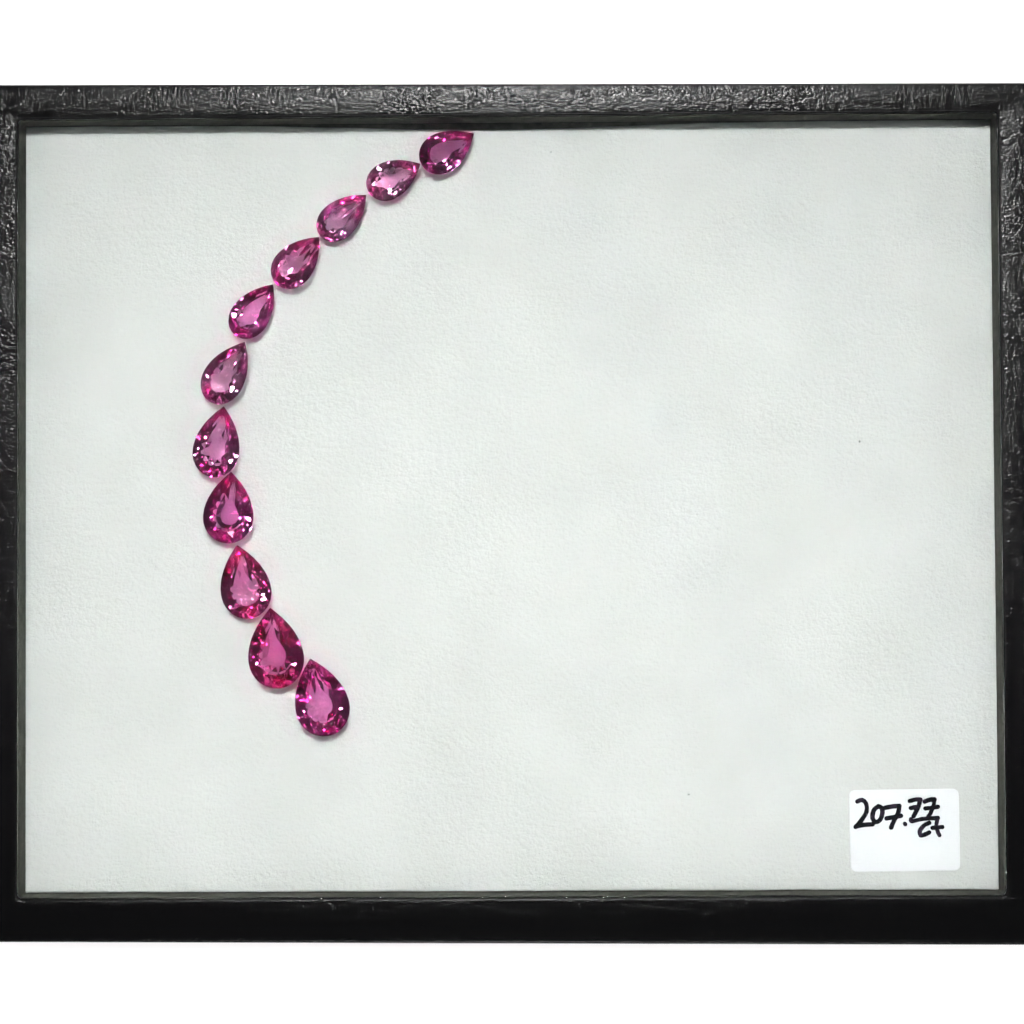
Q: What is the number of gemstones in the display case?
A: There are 11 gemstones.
